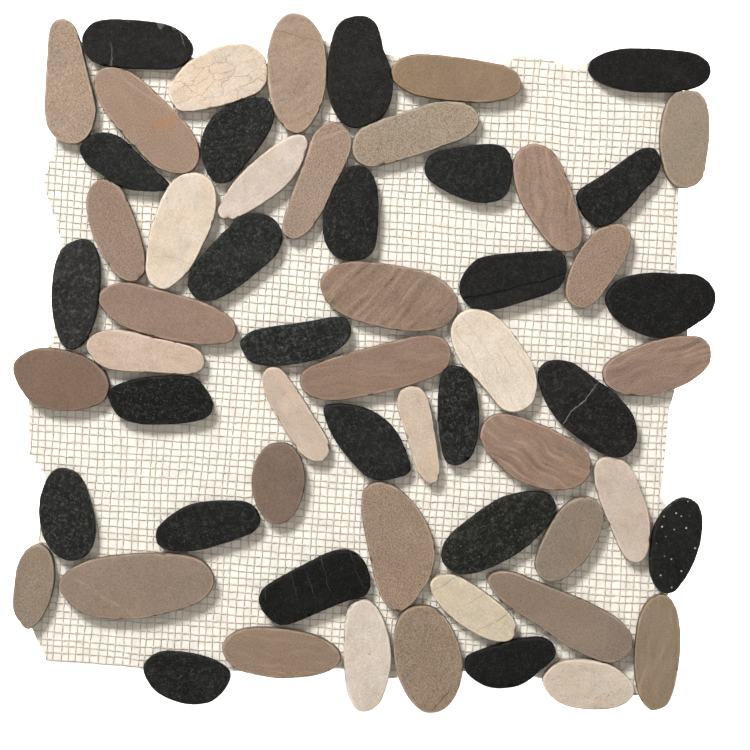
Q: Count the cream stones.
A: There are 11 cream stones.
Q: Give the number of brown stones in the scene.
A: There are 25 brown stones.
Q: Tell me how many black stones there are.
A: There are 24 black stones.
